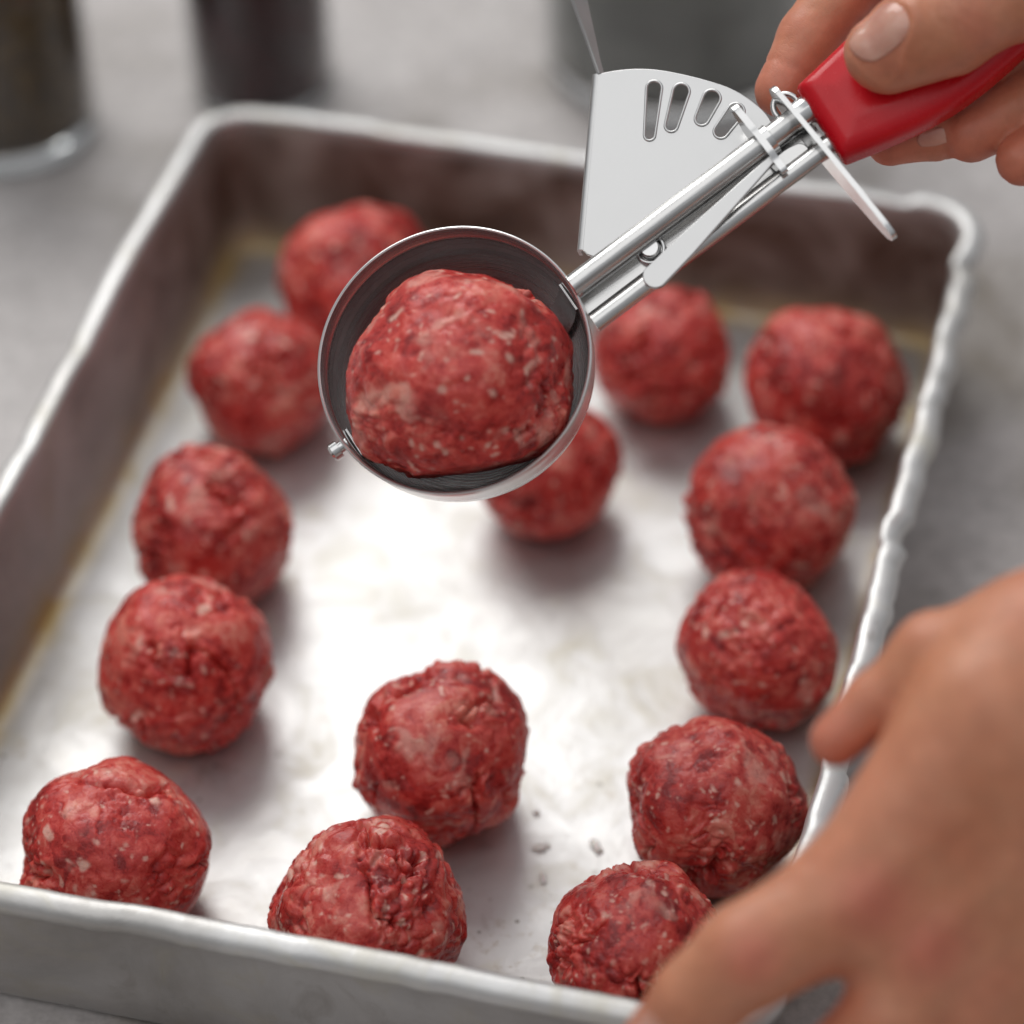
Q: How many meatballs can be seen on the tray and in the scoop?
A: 15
